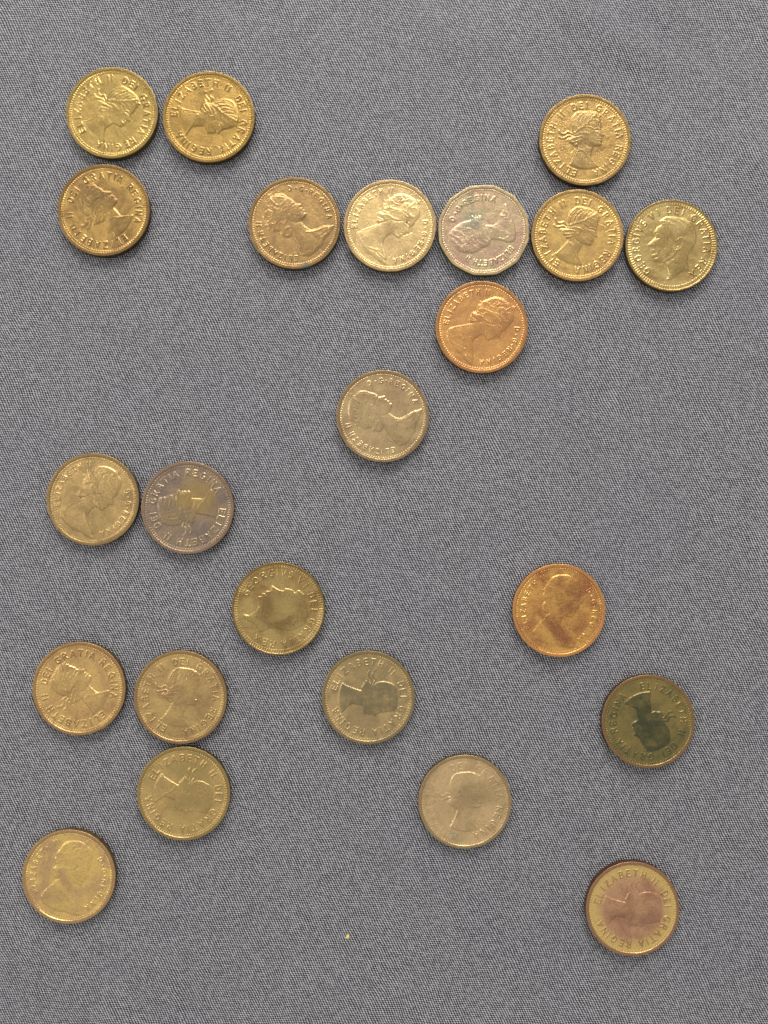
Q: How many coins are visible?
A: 23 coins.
